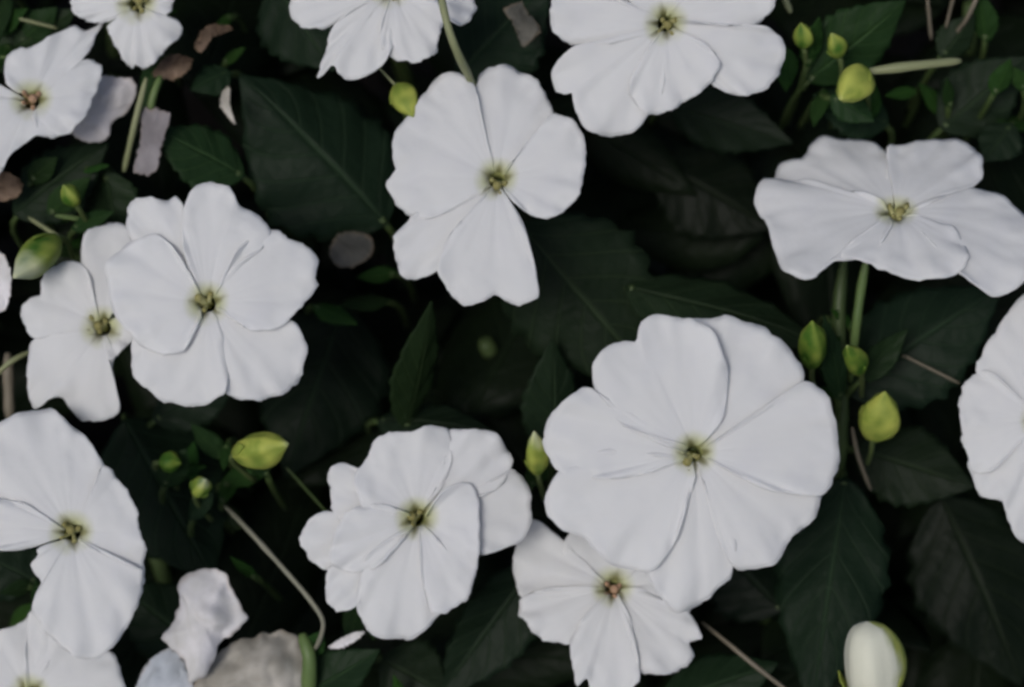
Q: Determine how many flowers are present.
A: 14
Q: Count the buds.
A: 14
